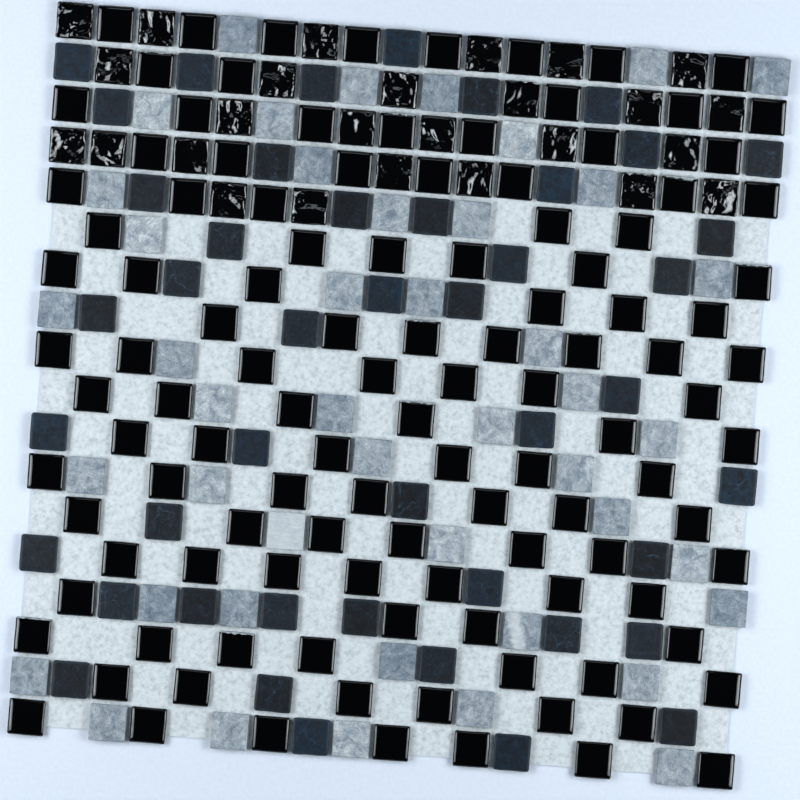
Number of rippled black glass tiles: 26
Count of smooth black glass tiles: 115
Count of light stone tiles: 45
